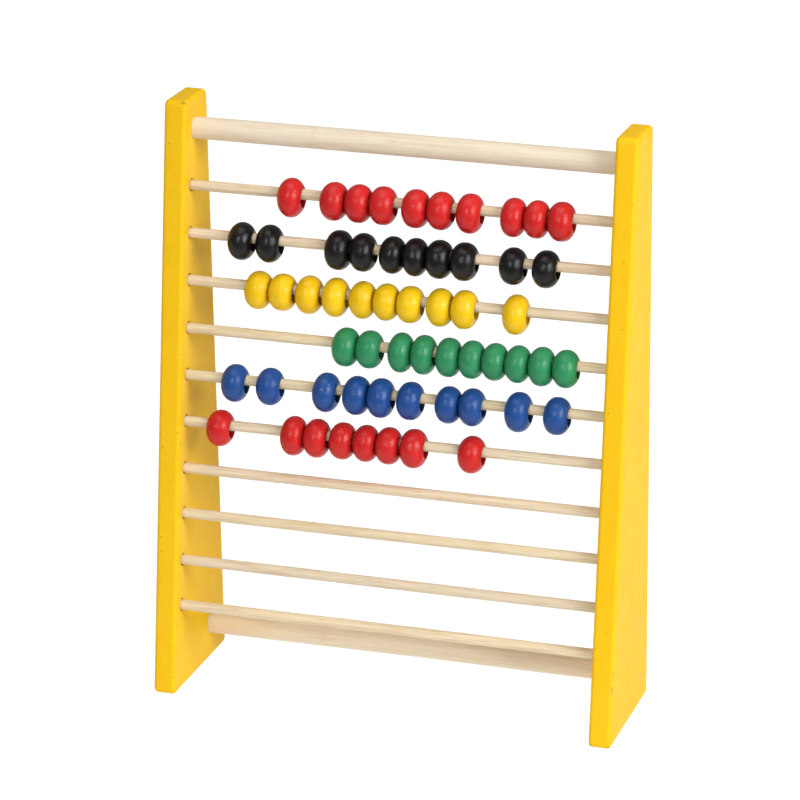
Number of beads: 58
